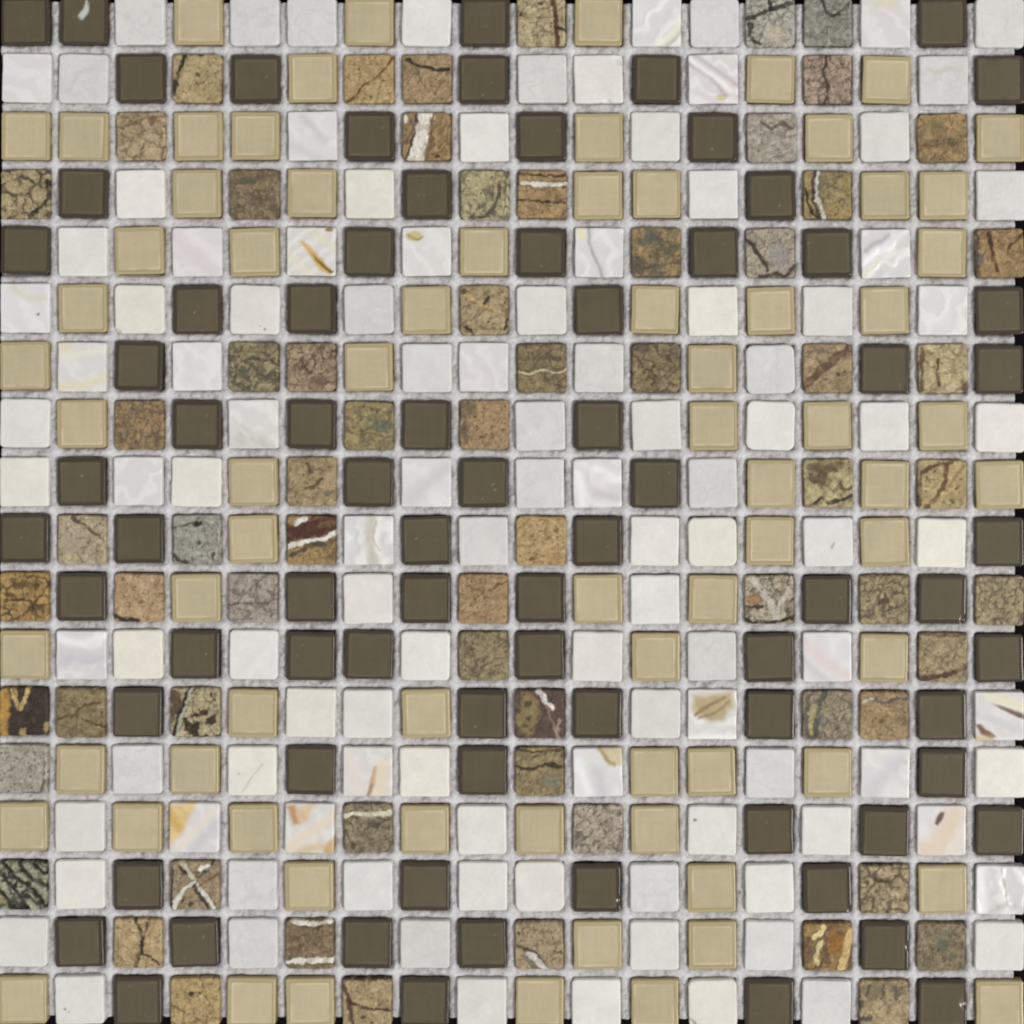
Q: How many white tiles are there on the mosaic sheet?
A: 110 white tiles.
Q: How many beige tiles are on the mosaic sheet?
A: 72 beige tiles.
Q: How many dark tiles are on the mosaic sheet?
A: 76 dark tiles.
